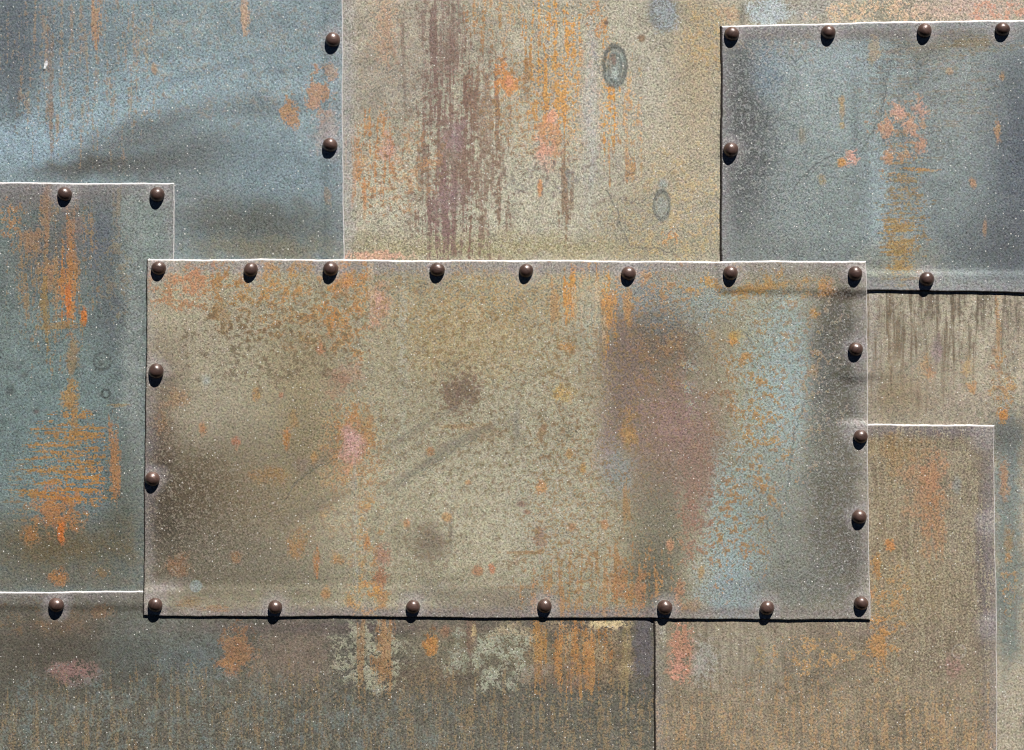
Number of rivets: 31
